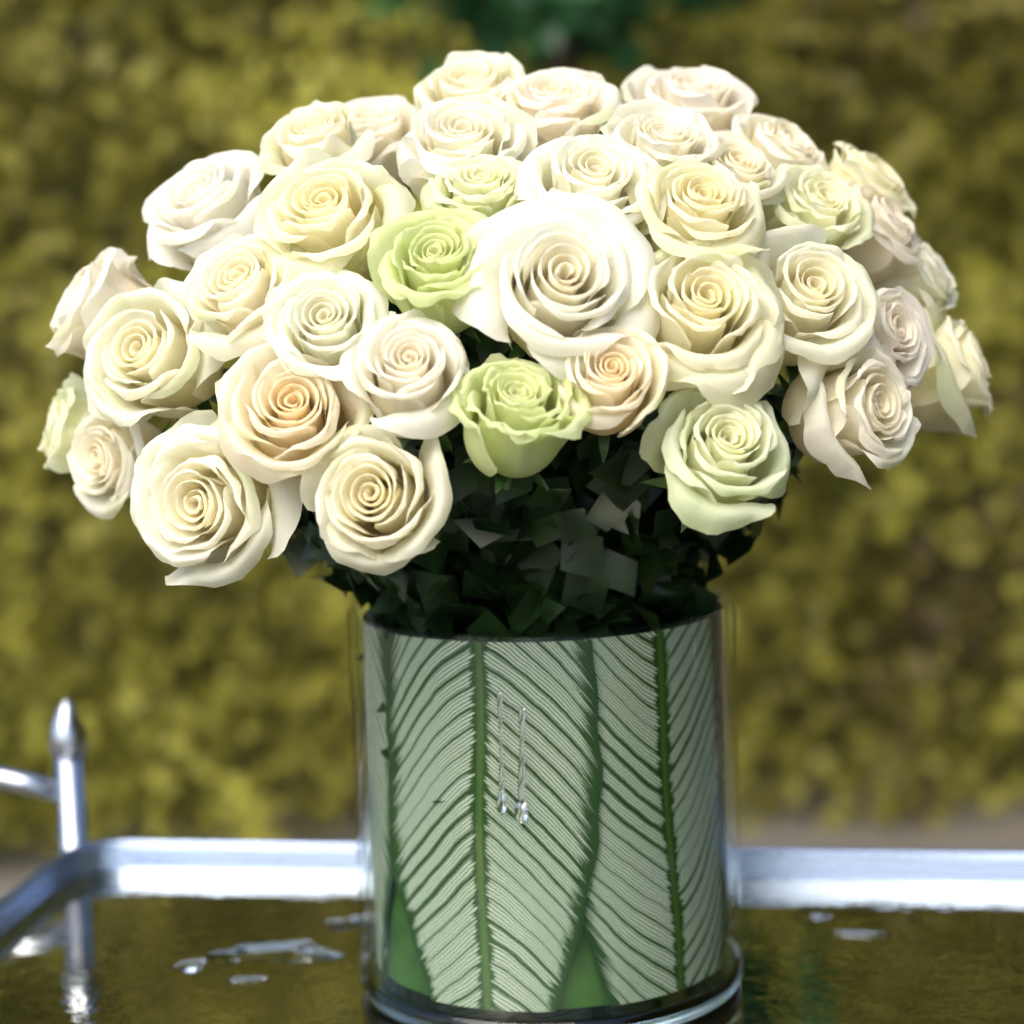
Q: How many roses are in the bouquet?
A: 38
